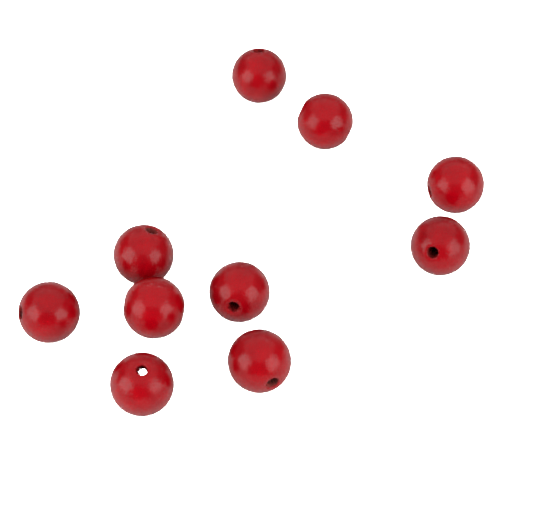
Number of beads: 10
